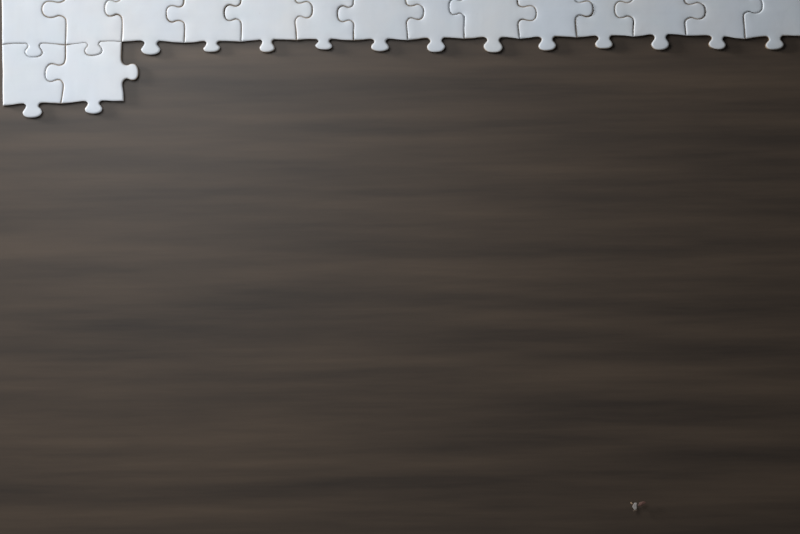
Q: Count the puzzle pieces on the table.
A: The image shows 16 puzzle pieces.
